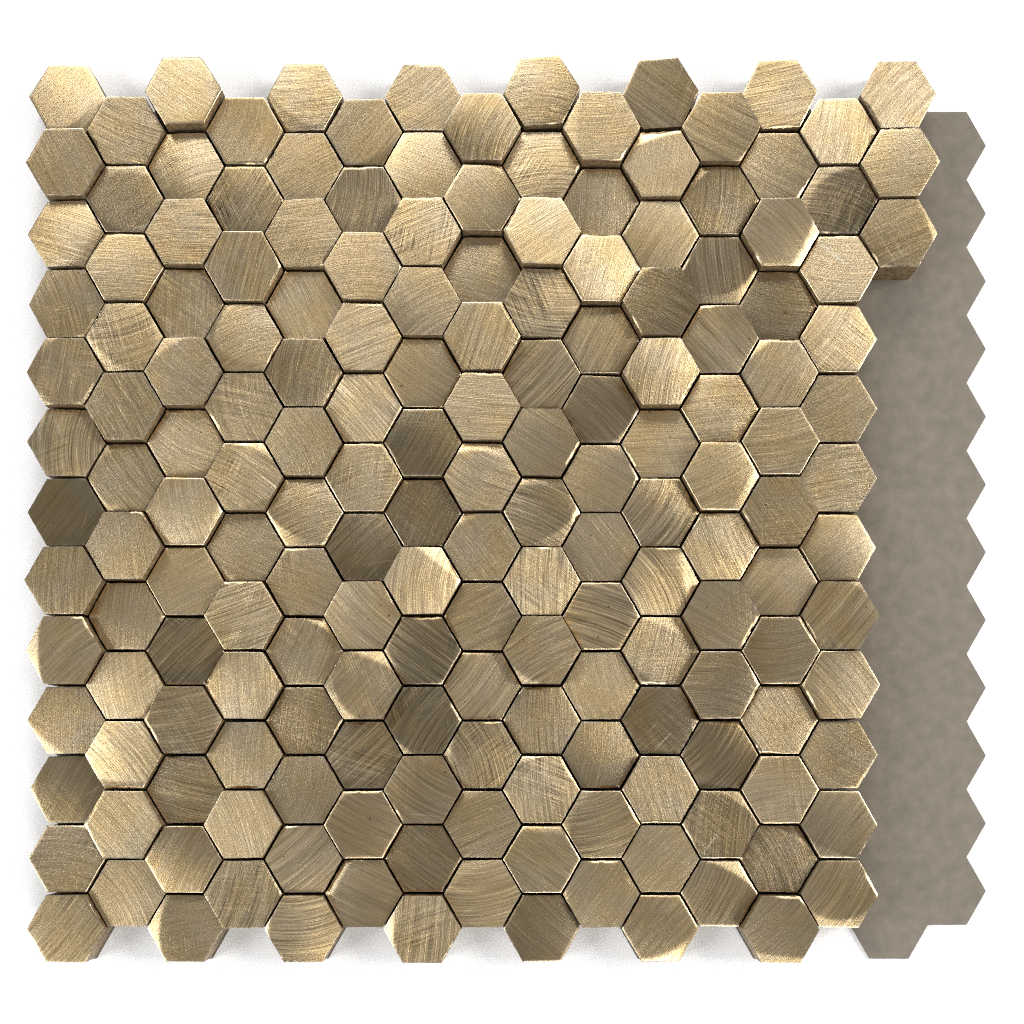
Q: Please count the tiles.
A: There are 178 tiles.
